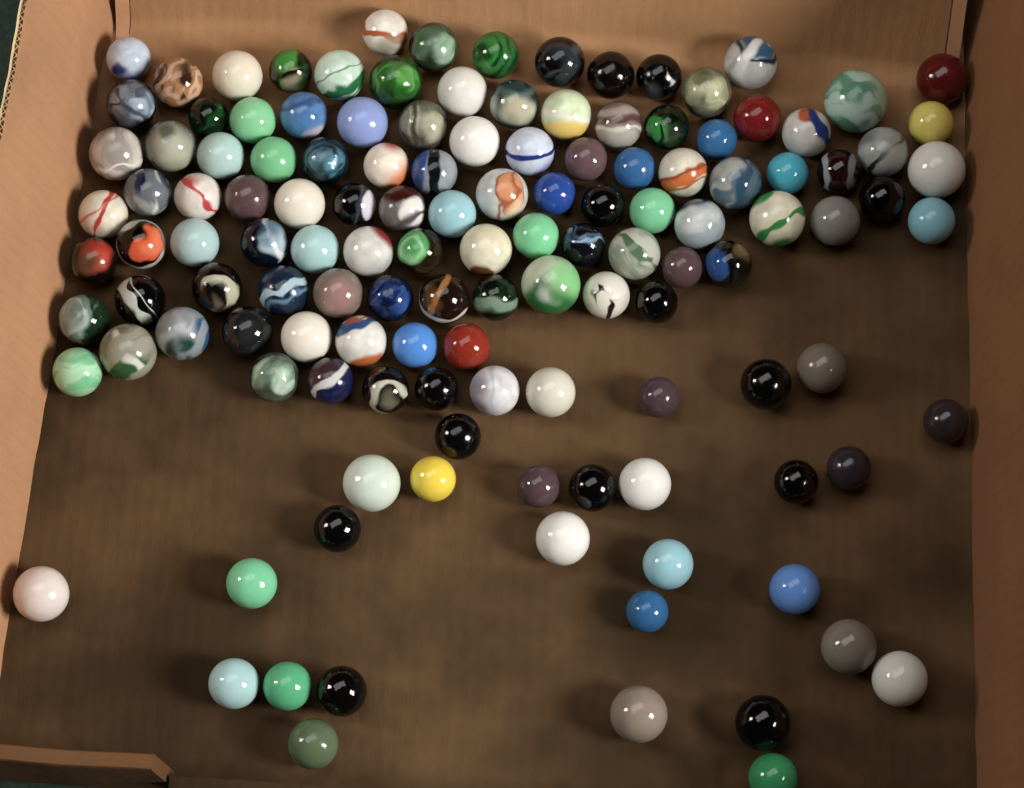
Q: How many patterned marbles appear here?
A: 68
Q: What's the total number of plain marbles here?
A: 63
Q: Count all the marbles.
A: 131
